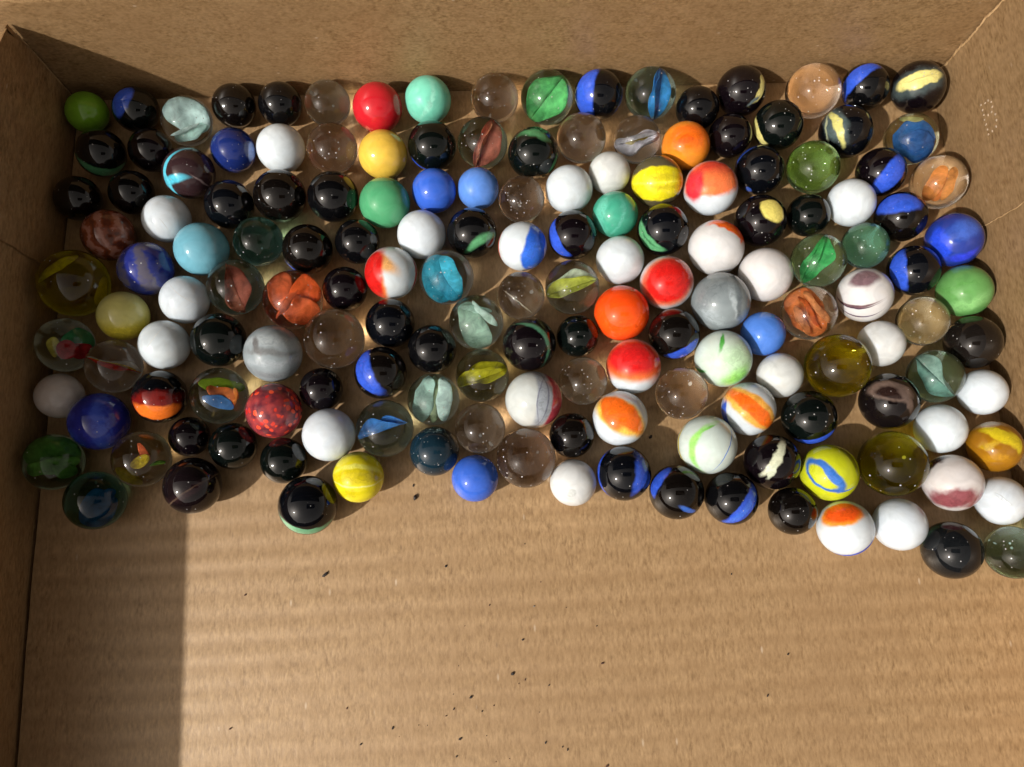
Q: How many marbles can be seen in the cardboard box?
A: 162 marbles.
